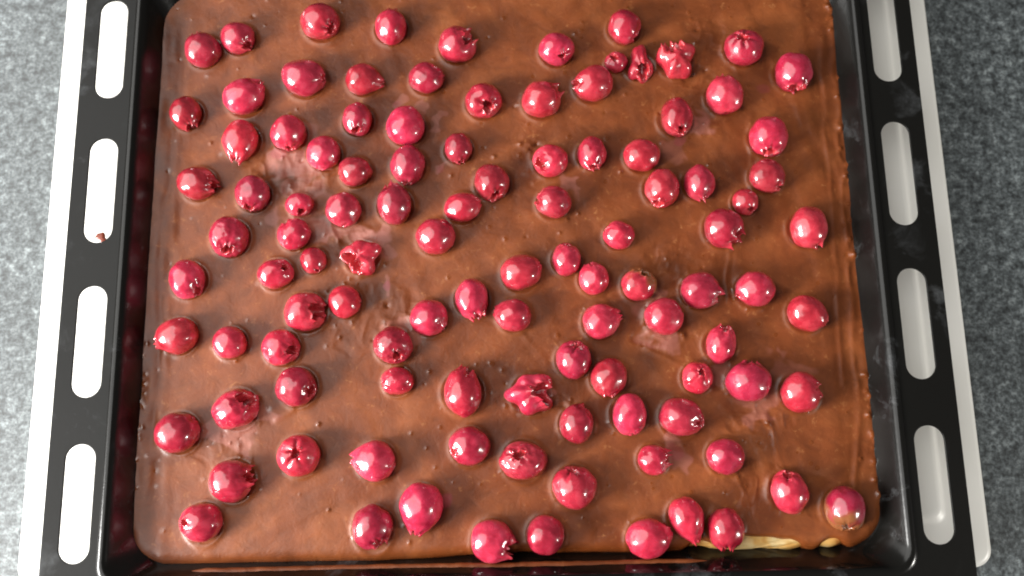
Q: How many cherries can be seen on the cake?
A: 107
